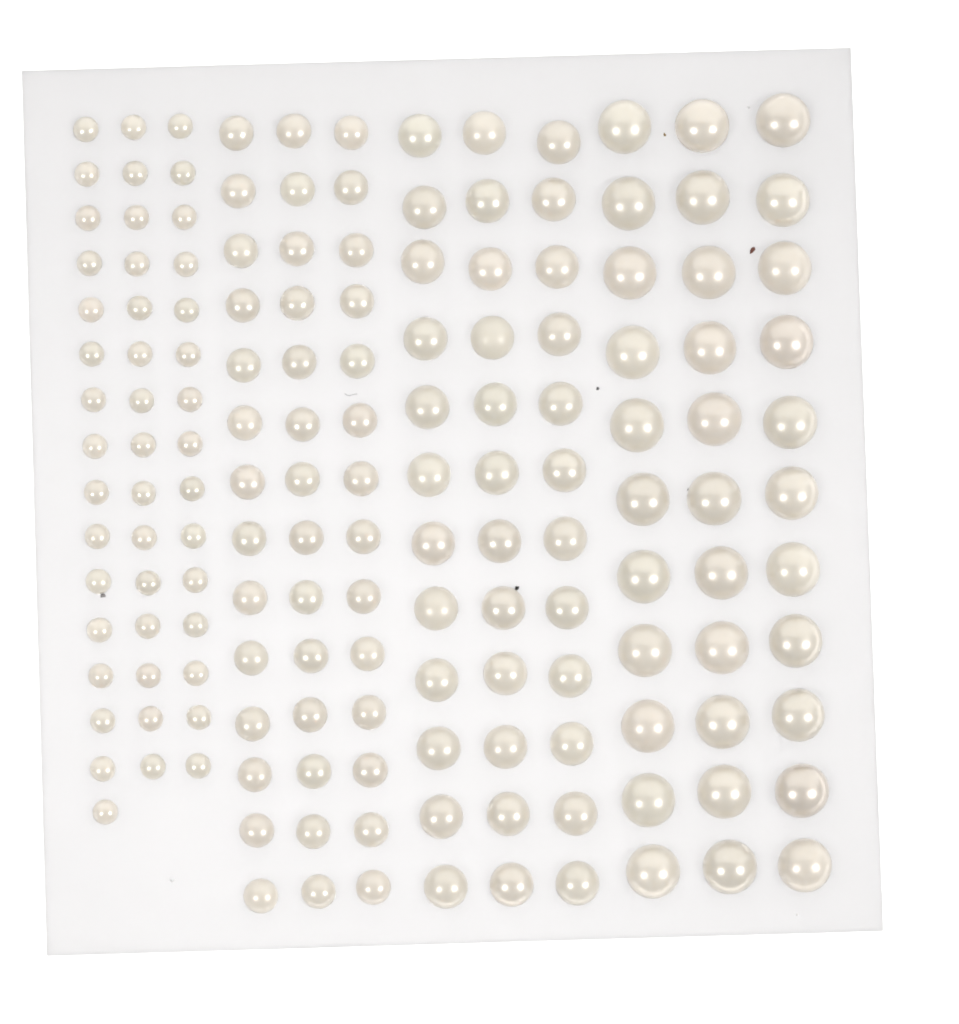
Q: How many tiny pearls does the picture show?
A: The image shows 46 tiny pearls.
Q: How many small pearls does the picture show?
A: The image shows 42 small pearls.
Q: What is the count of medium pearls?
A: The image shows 36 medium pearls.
